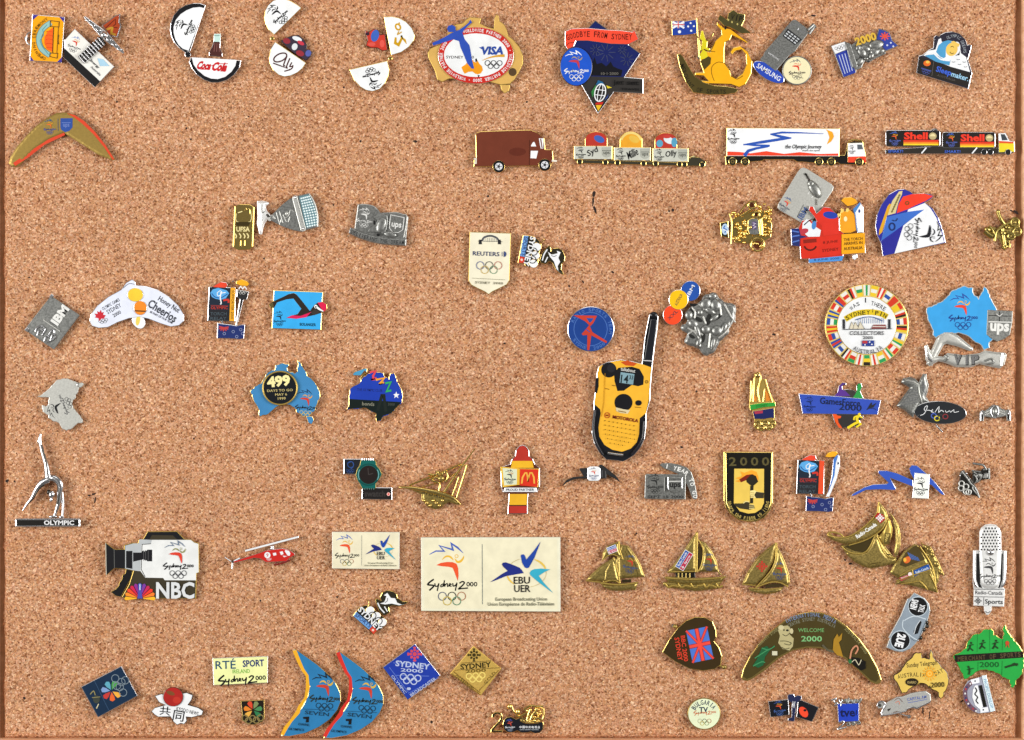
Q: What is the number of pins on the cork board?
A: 82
